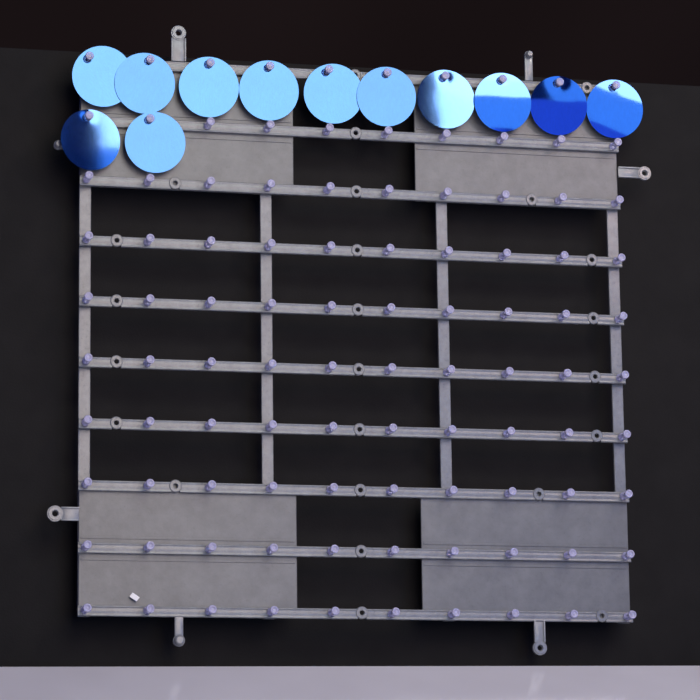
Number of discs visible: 12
